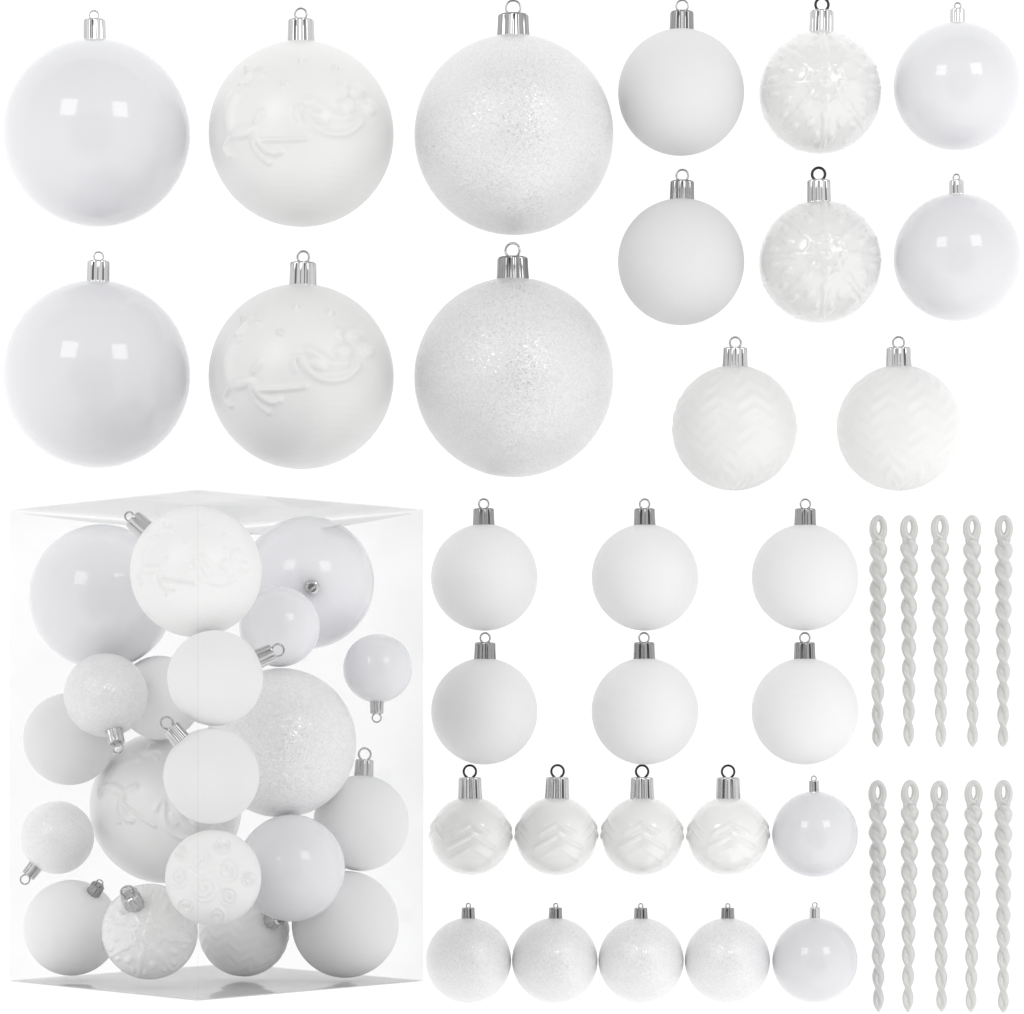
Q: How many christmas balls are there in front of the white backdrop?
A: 50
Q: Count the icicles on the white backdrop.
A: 10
